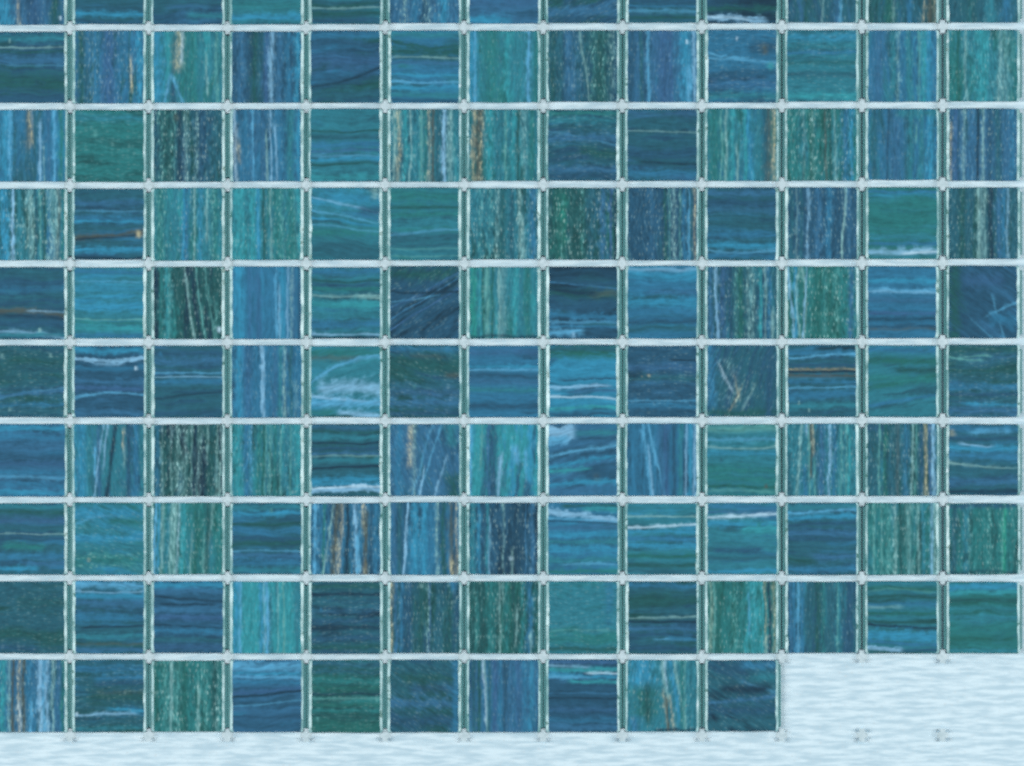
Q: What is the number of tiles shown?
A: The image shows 127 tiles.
